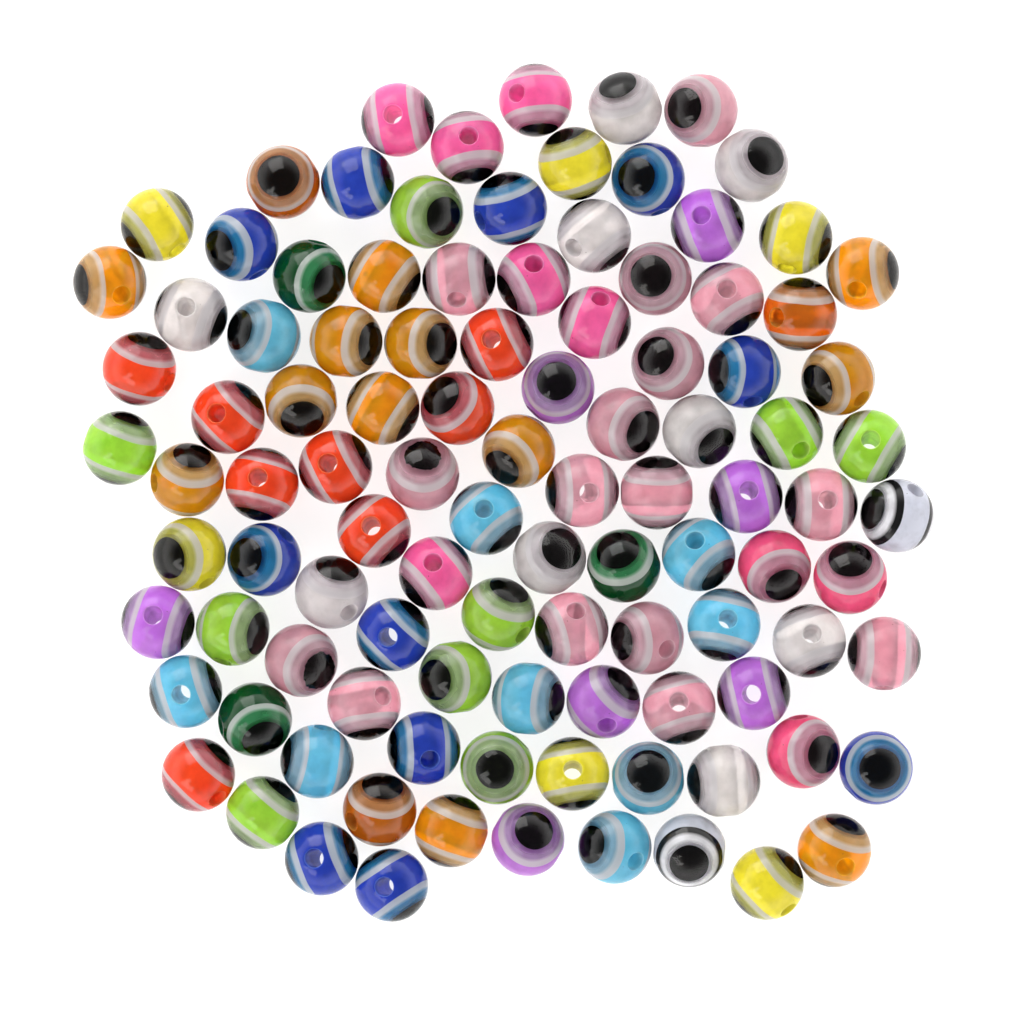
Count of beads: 104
